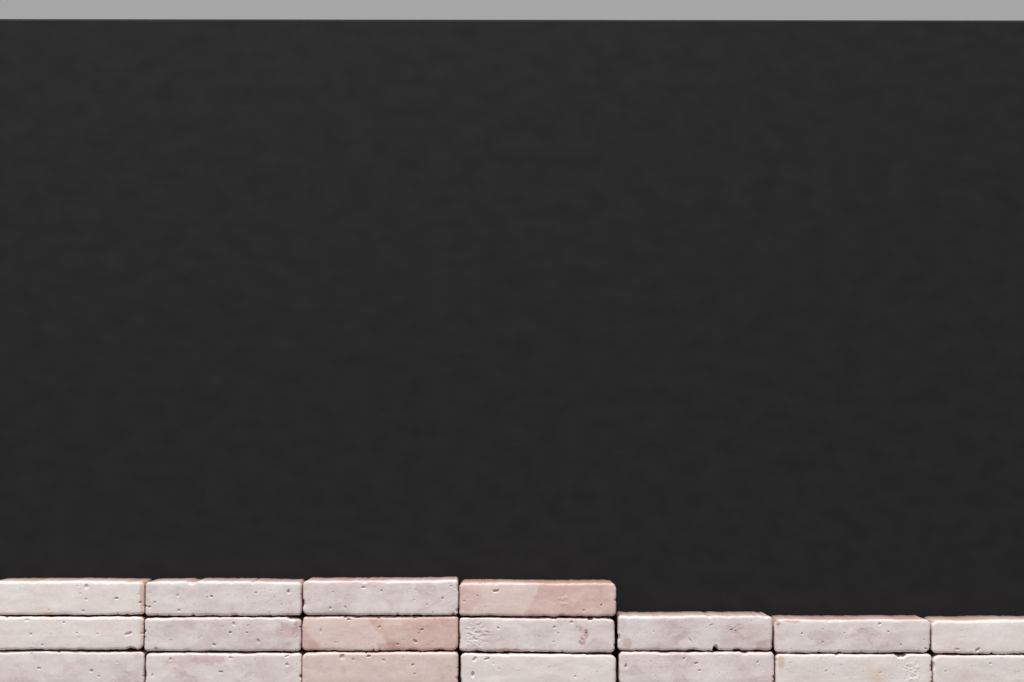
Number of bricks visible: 18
